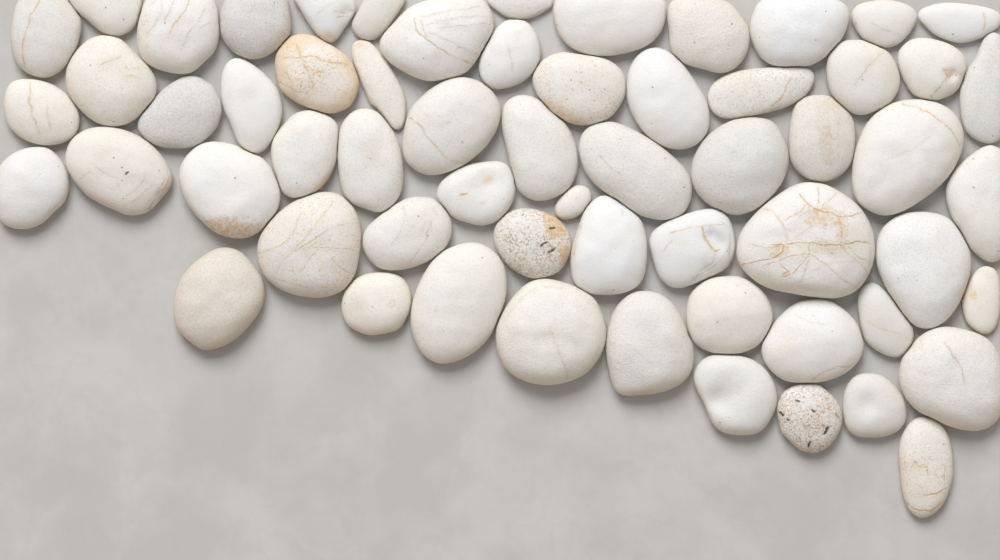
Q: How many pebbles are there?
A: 61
